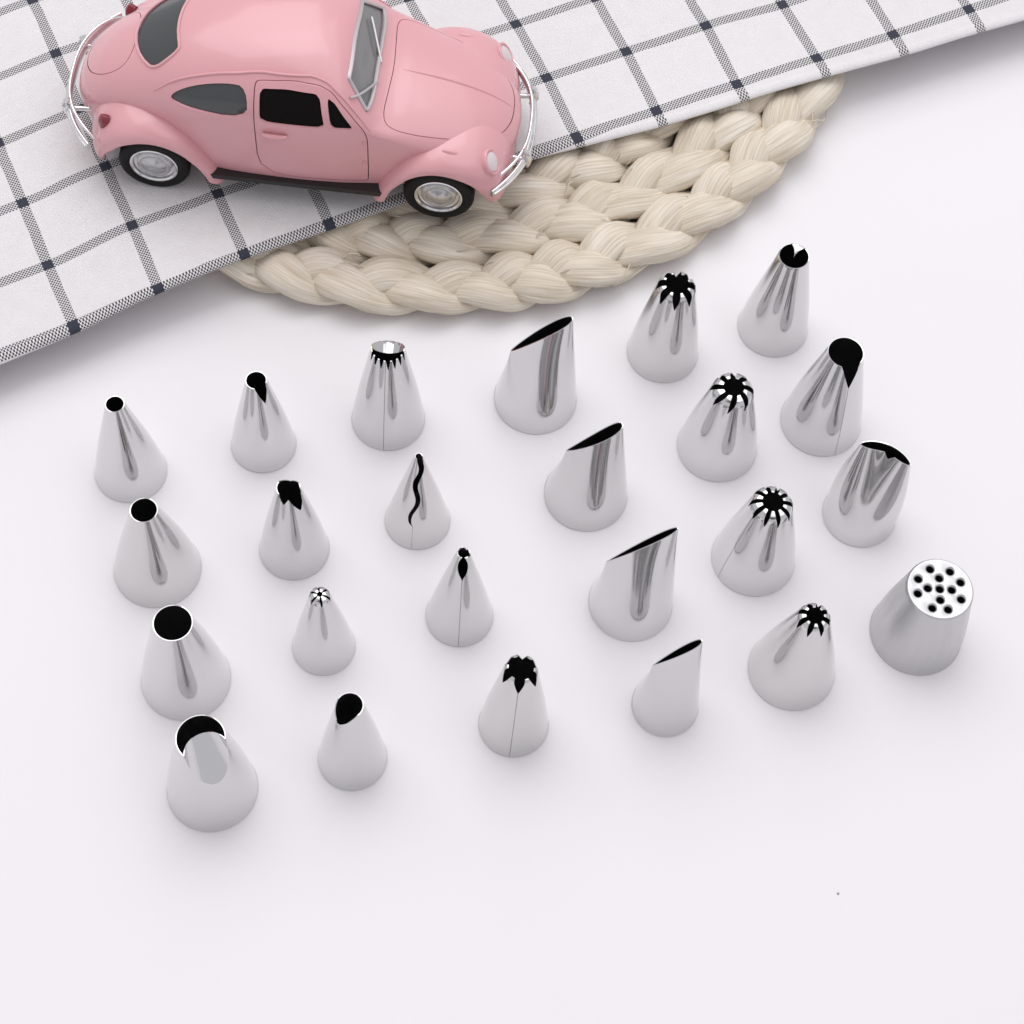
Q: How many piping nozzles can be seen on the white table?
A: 24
